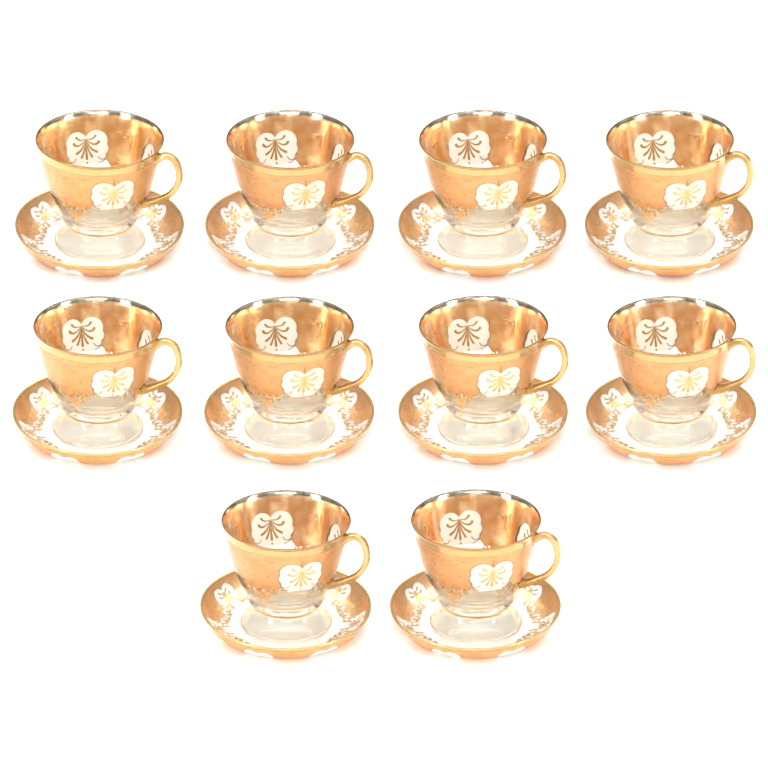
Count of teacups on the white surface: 10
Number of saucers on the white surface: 10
